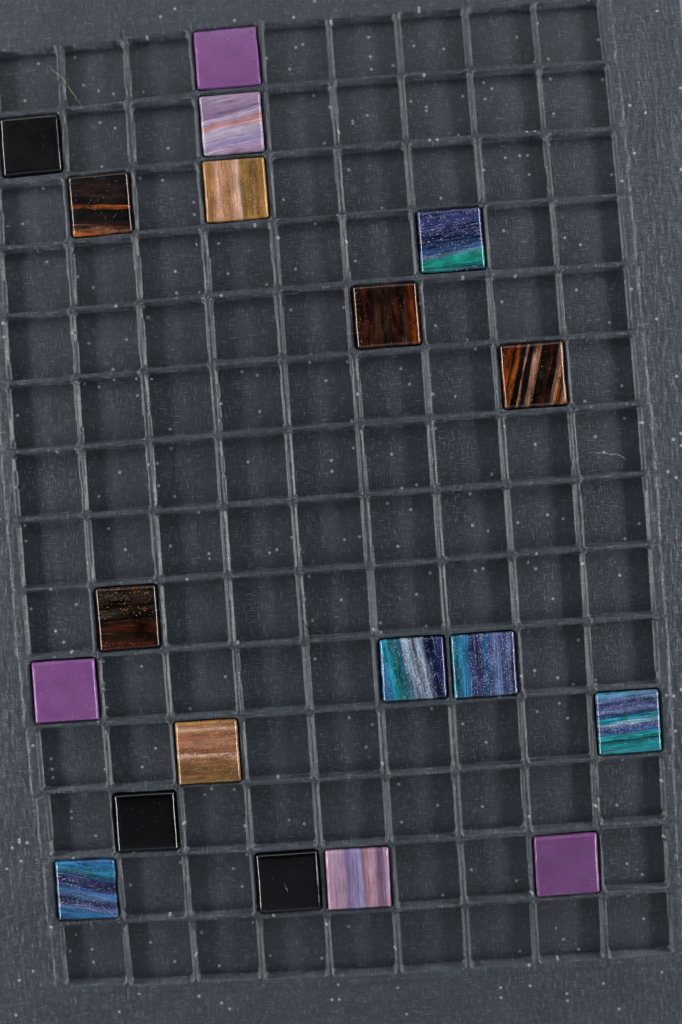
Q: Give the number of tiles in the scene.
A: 19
